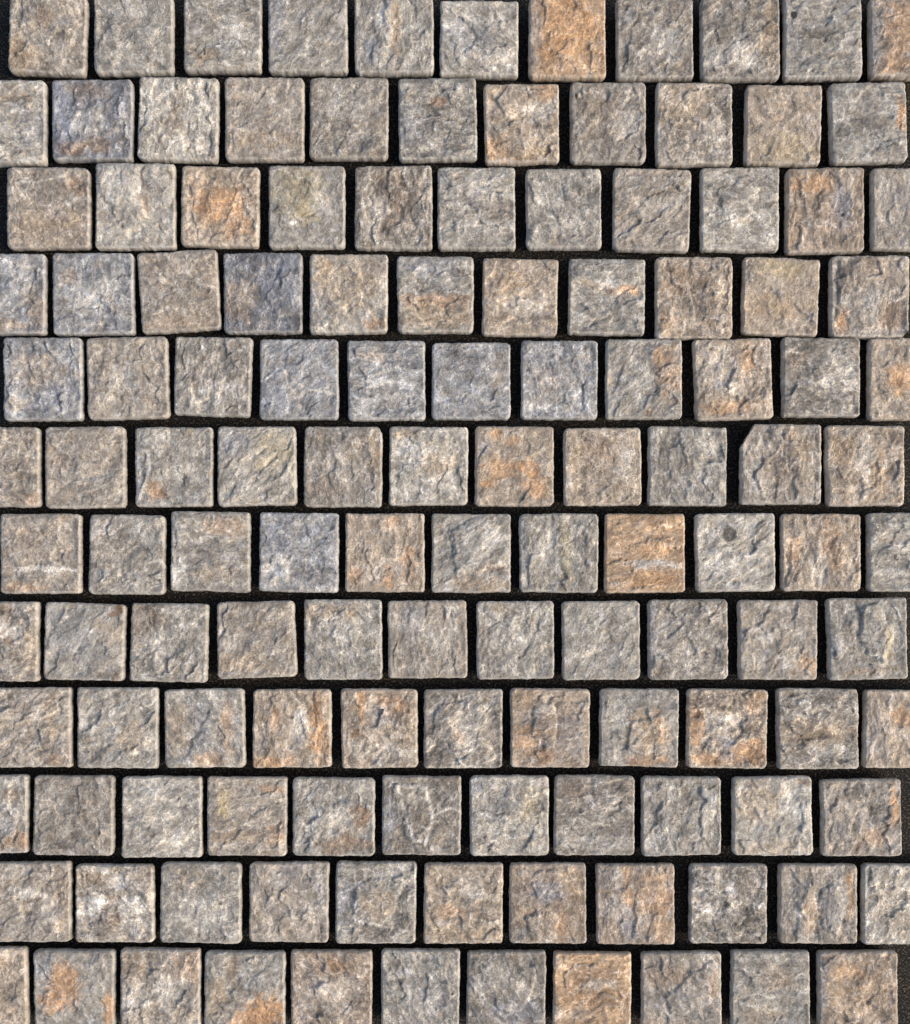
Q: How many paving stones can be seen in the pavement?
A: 132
